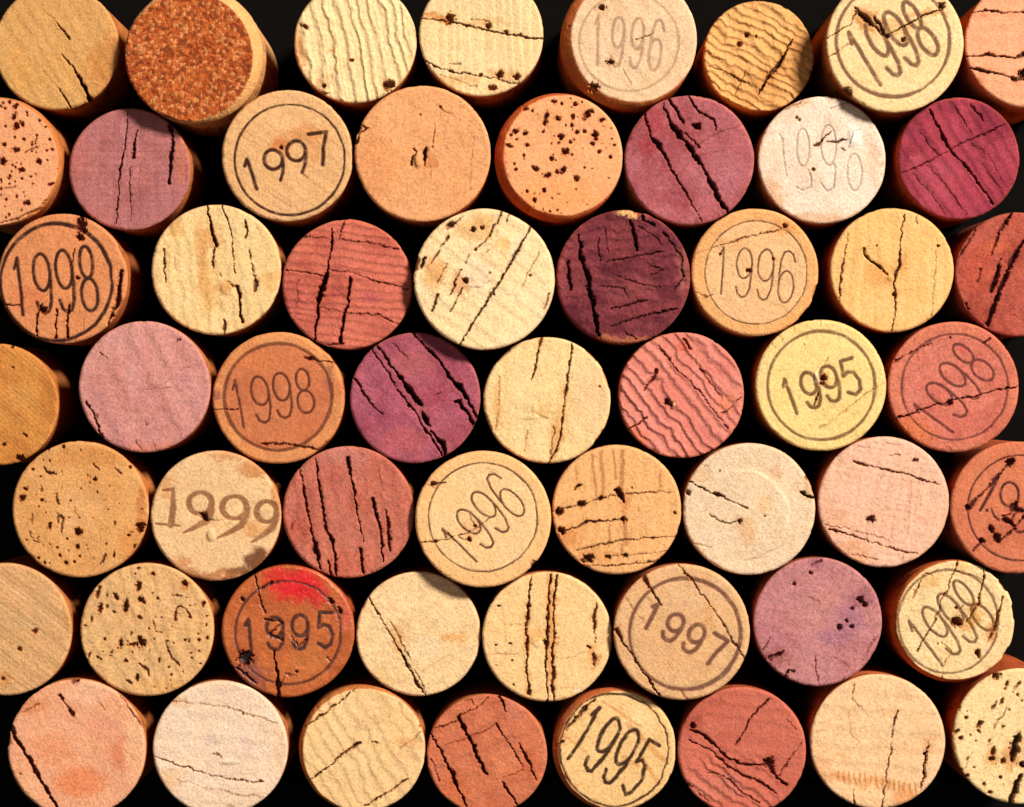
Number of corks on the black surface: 56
